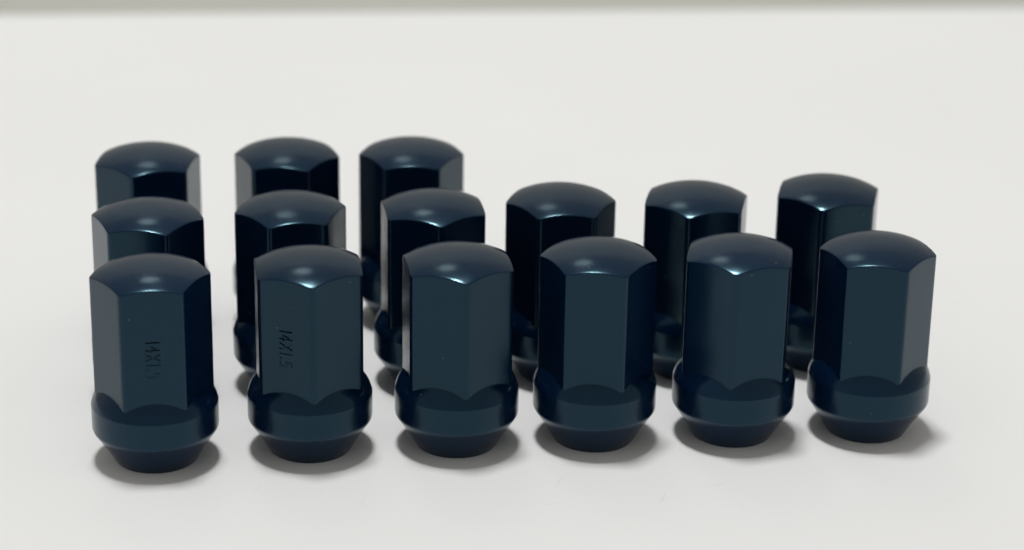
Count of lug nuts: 15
